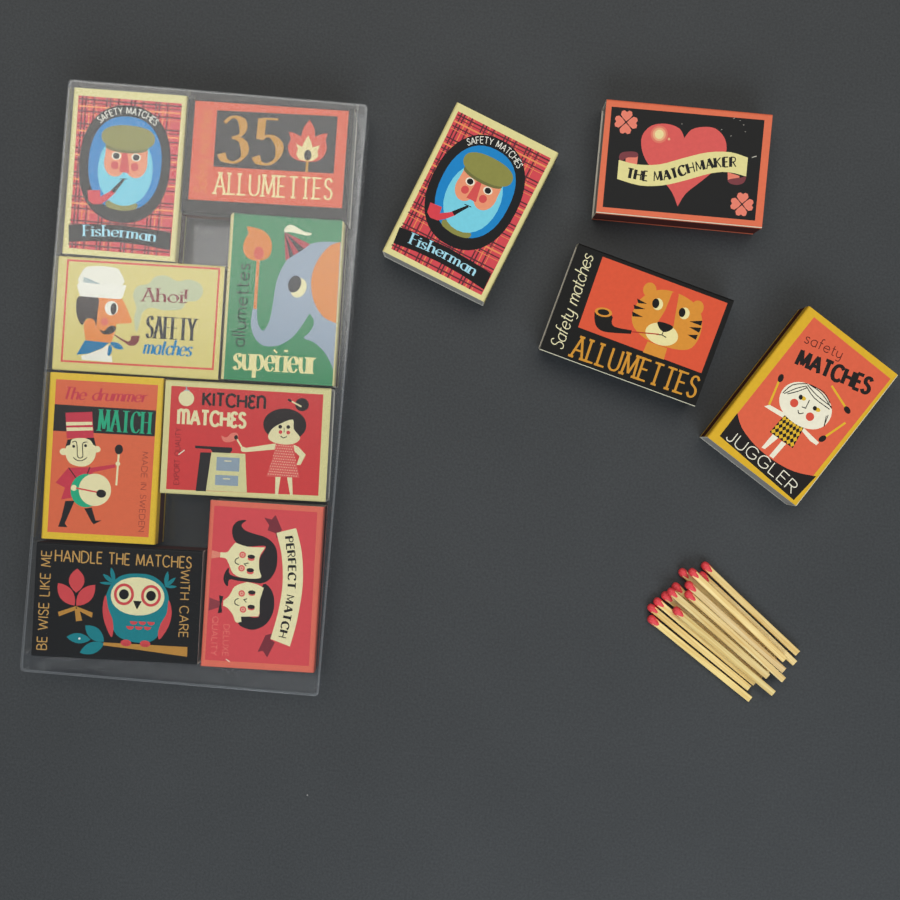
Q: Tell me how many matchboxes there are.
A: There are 12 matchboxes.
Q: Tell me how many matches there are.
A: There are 13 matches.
